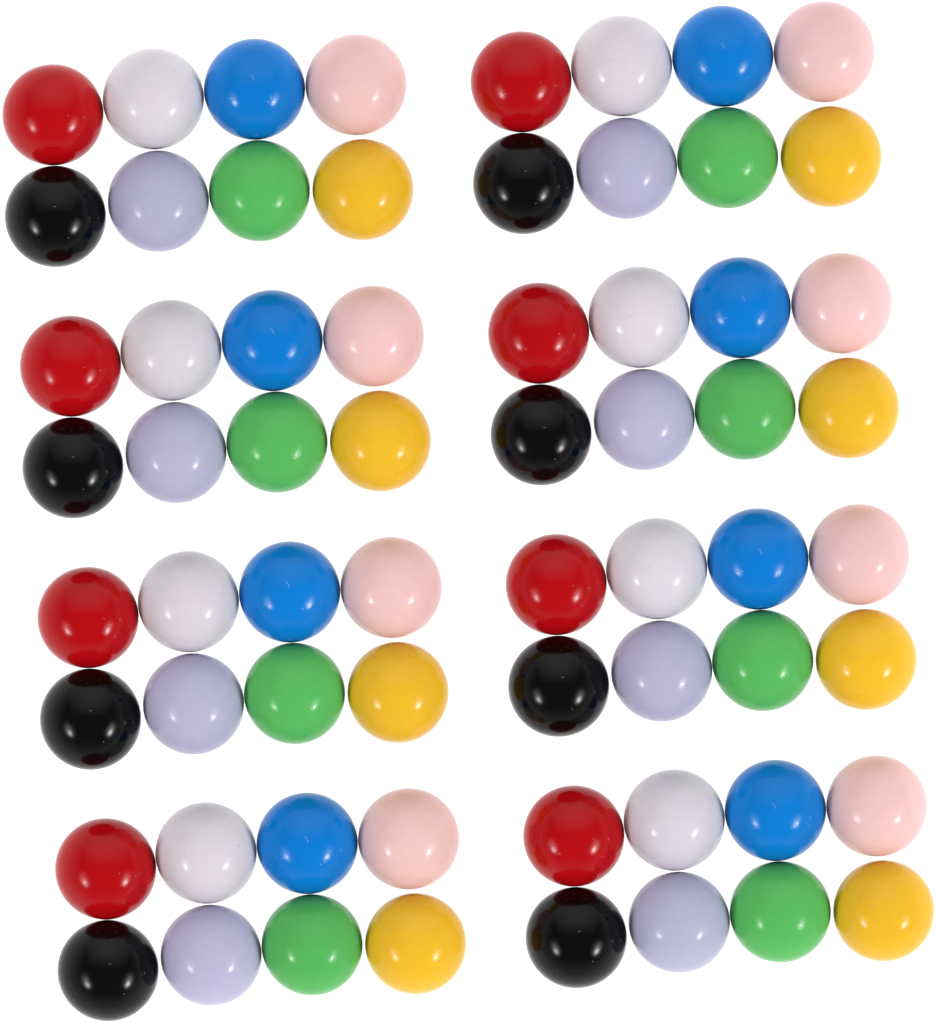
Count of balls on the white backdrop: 64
